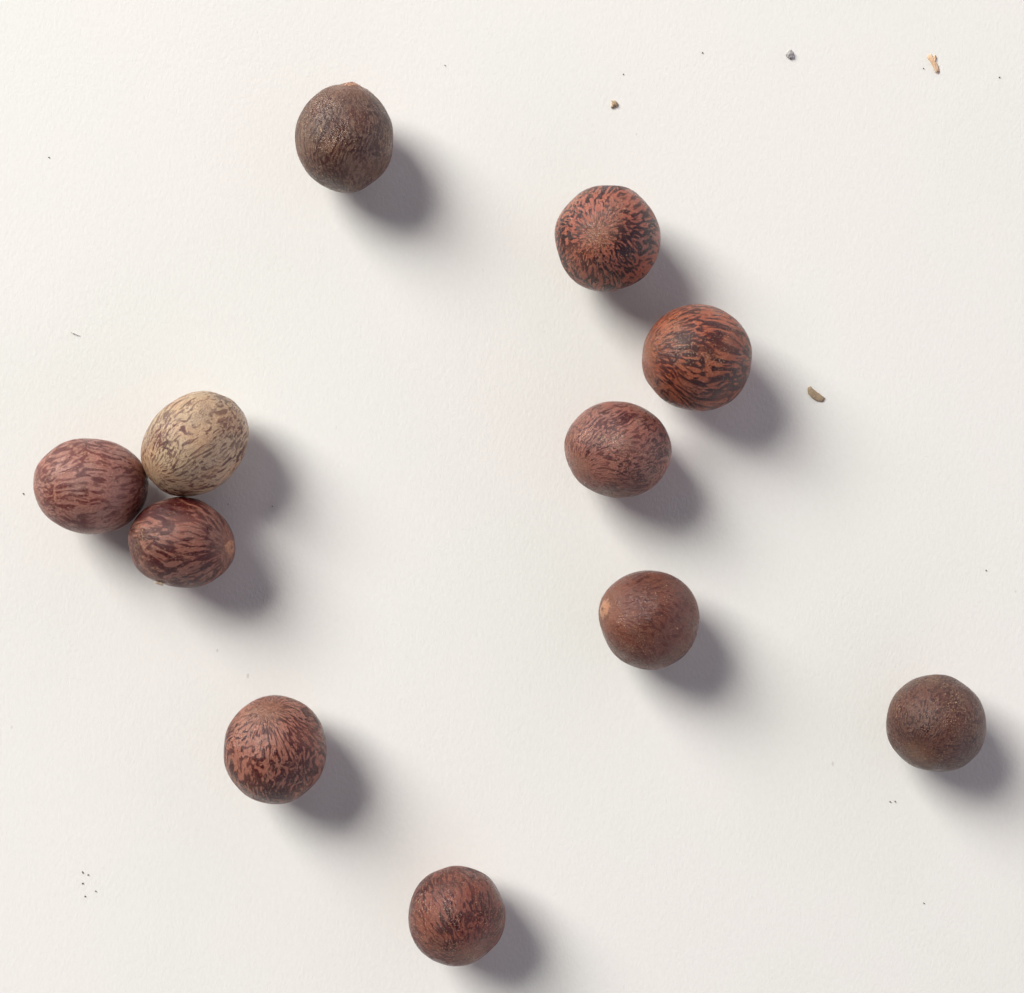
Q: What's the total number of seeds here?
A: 11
